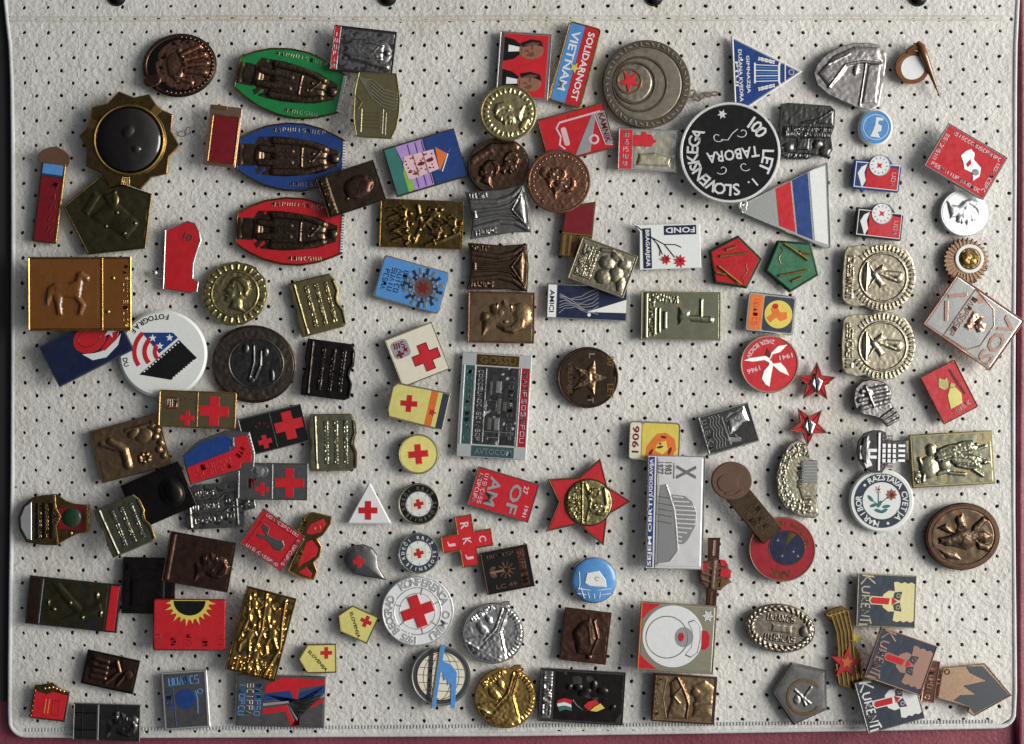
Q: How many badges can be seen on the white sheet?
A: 125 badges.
